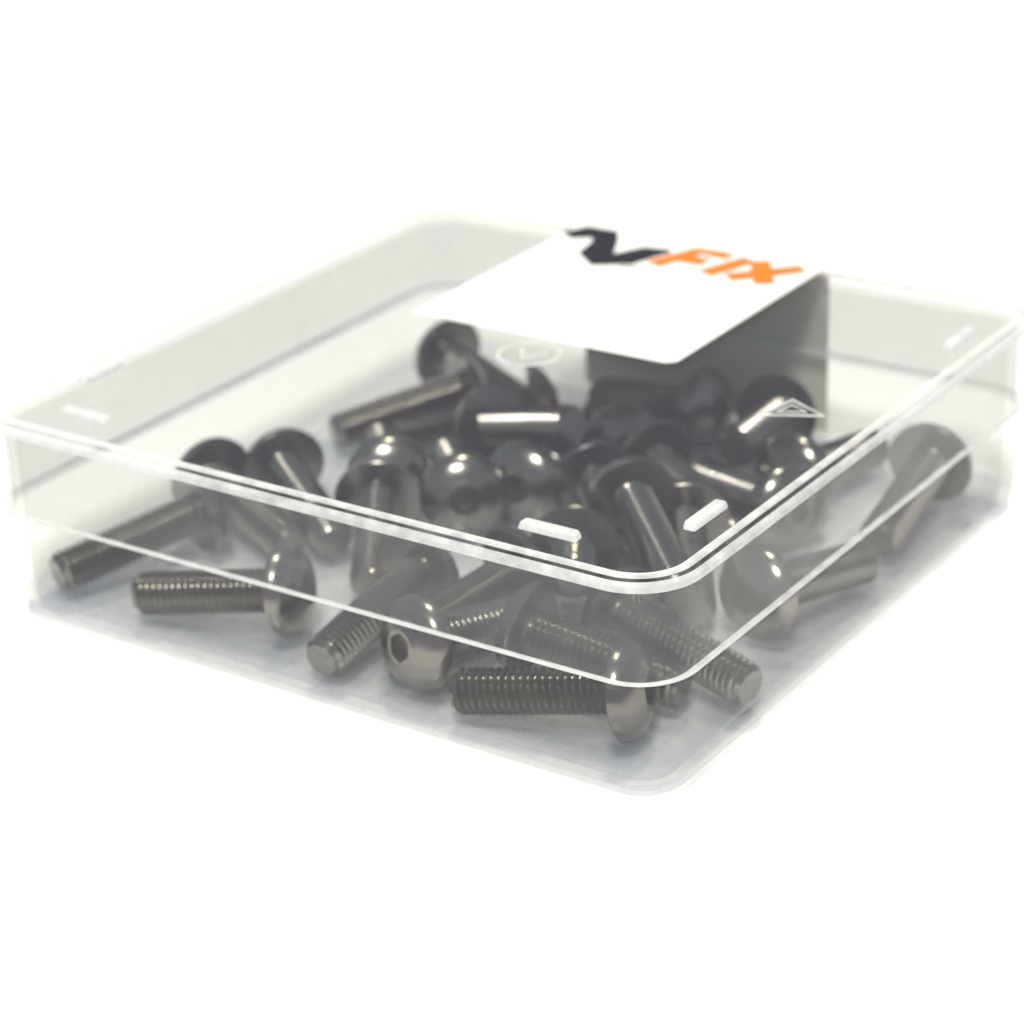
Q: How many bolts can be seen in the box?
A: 30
